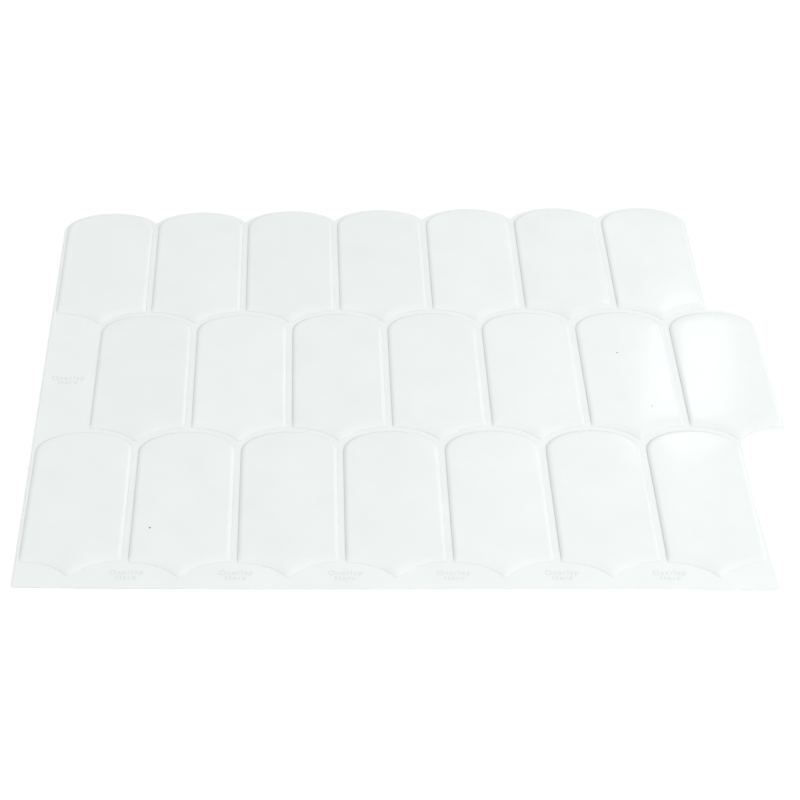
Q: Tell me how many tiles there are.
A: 21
